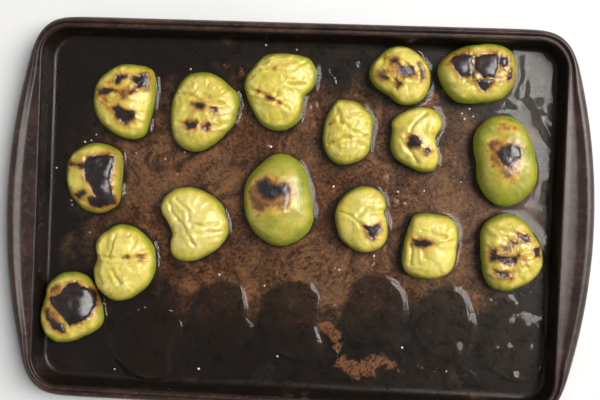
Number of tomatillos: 16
